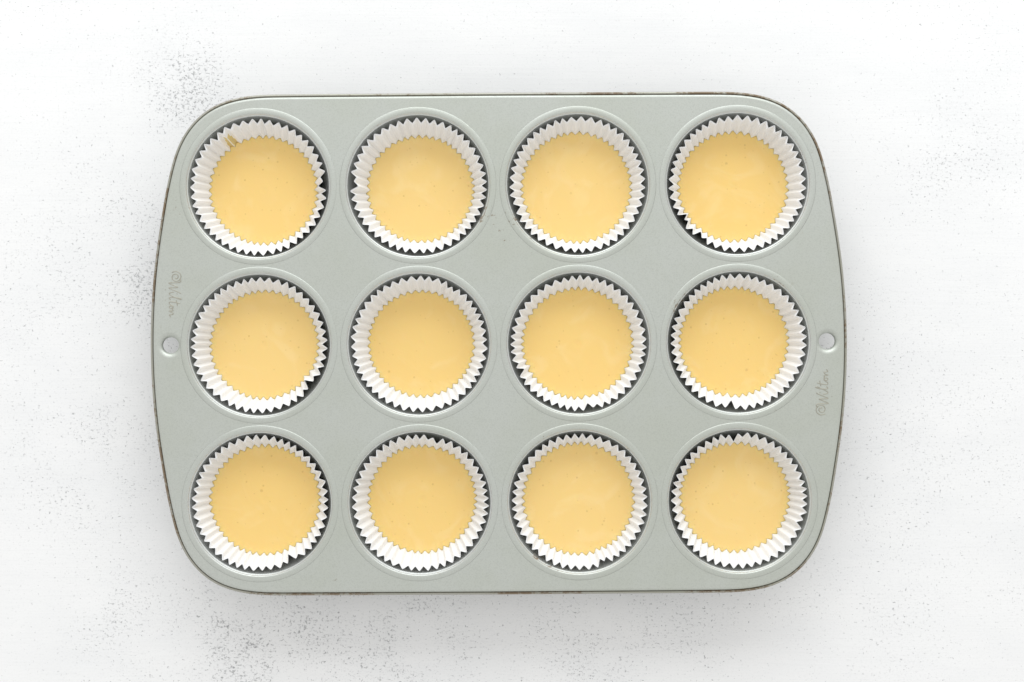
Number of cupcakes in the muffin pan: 12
